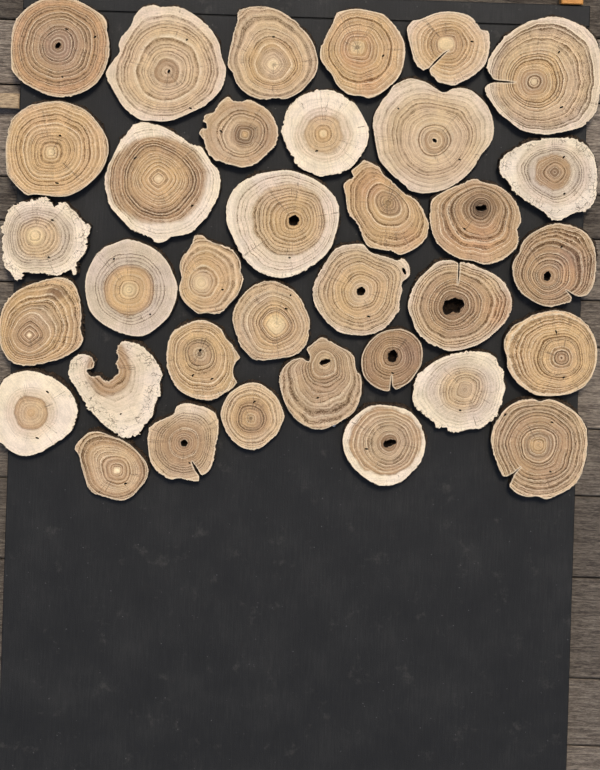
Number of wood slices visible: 35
